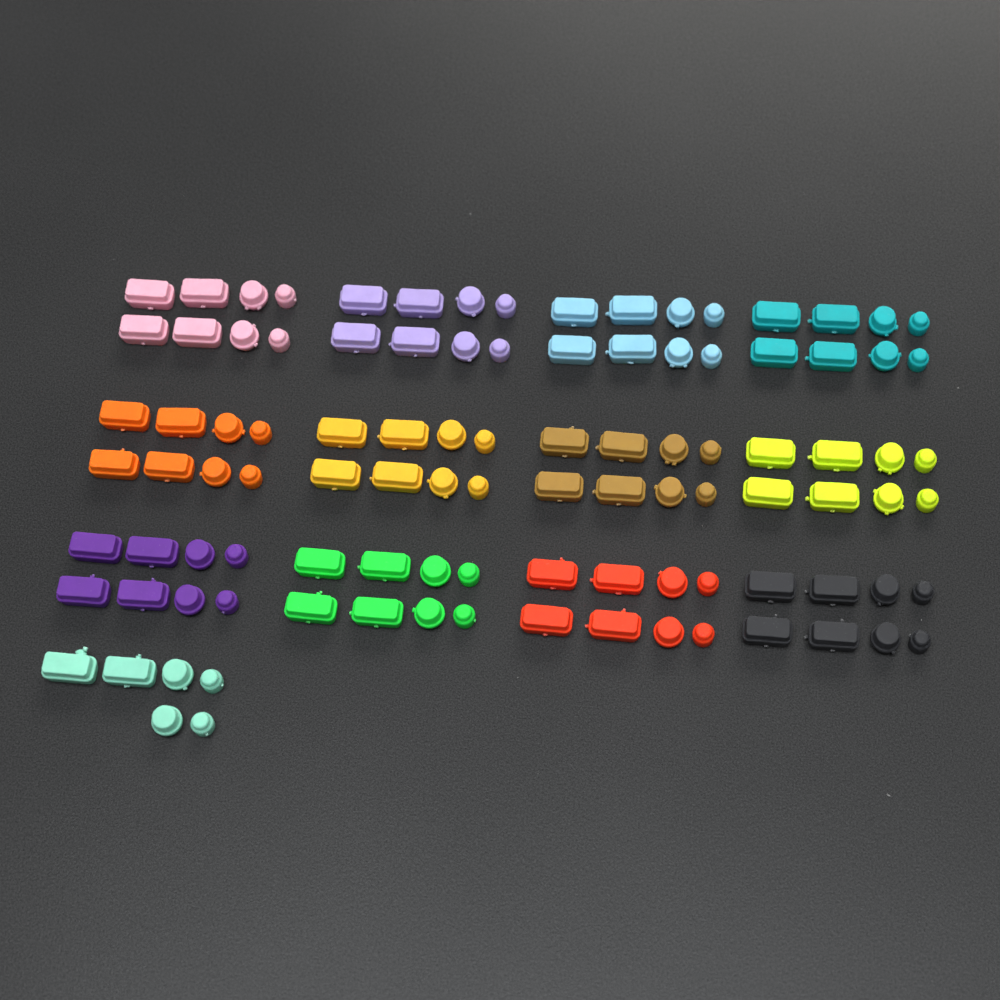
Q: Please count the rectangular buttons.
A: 50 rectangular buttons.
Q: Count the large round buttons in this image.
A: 26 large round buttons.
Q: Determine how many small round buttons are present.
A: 26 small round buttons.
